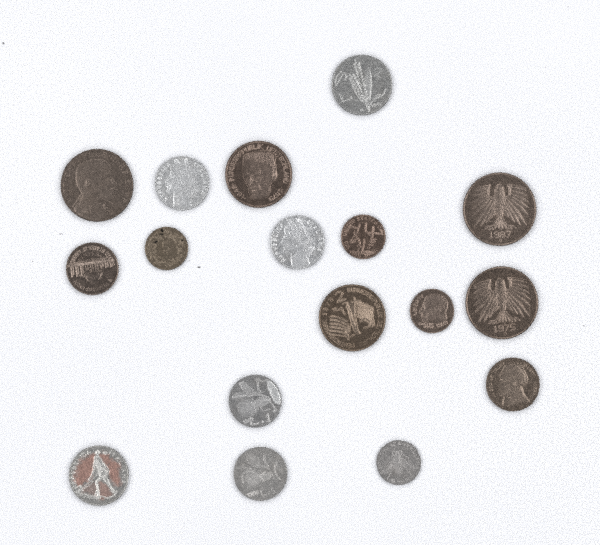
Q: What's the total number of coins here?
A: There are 17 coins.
